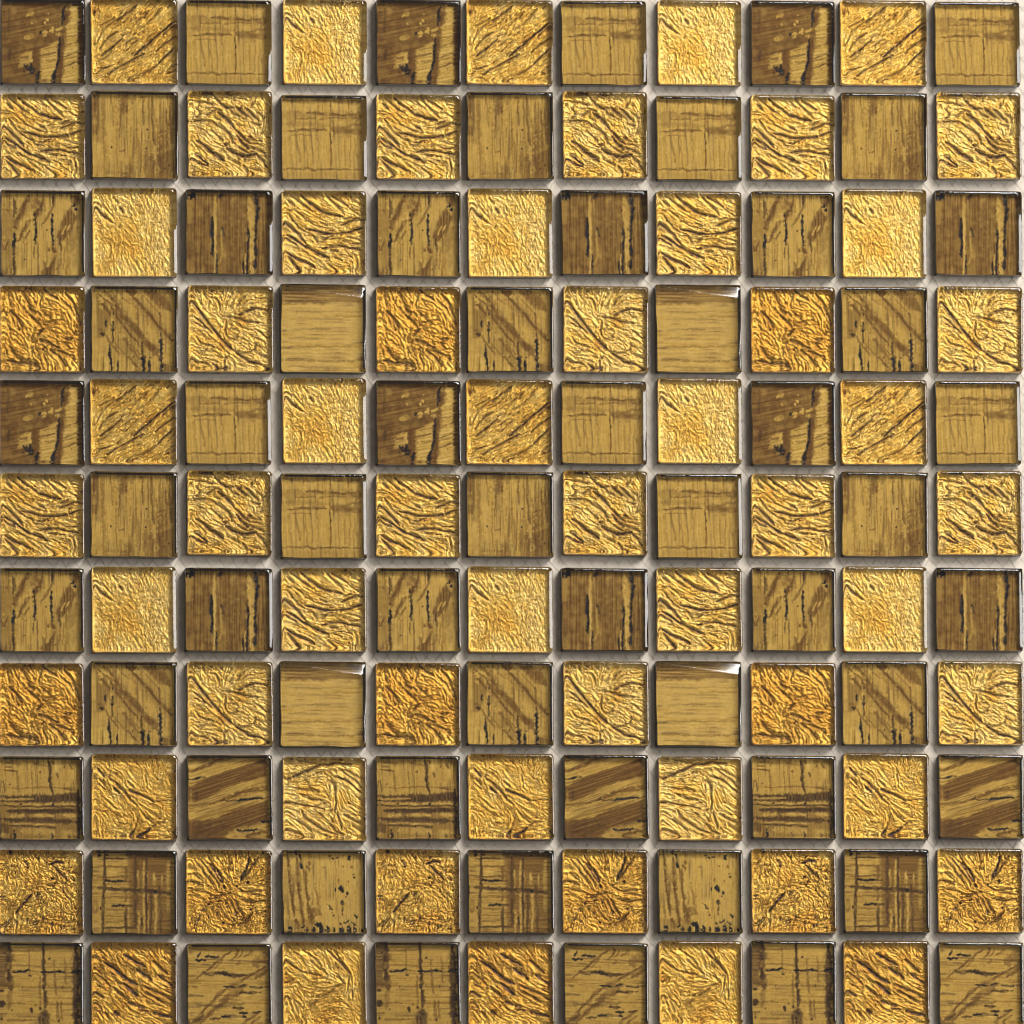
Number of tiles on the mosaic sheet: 121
